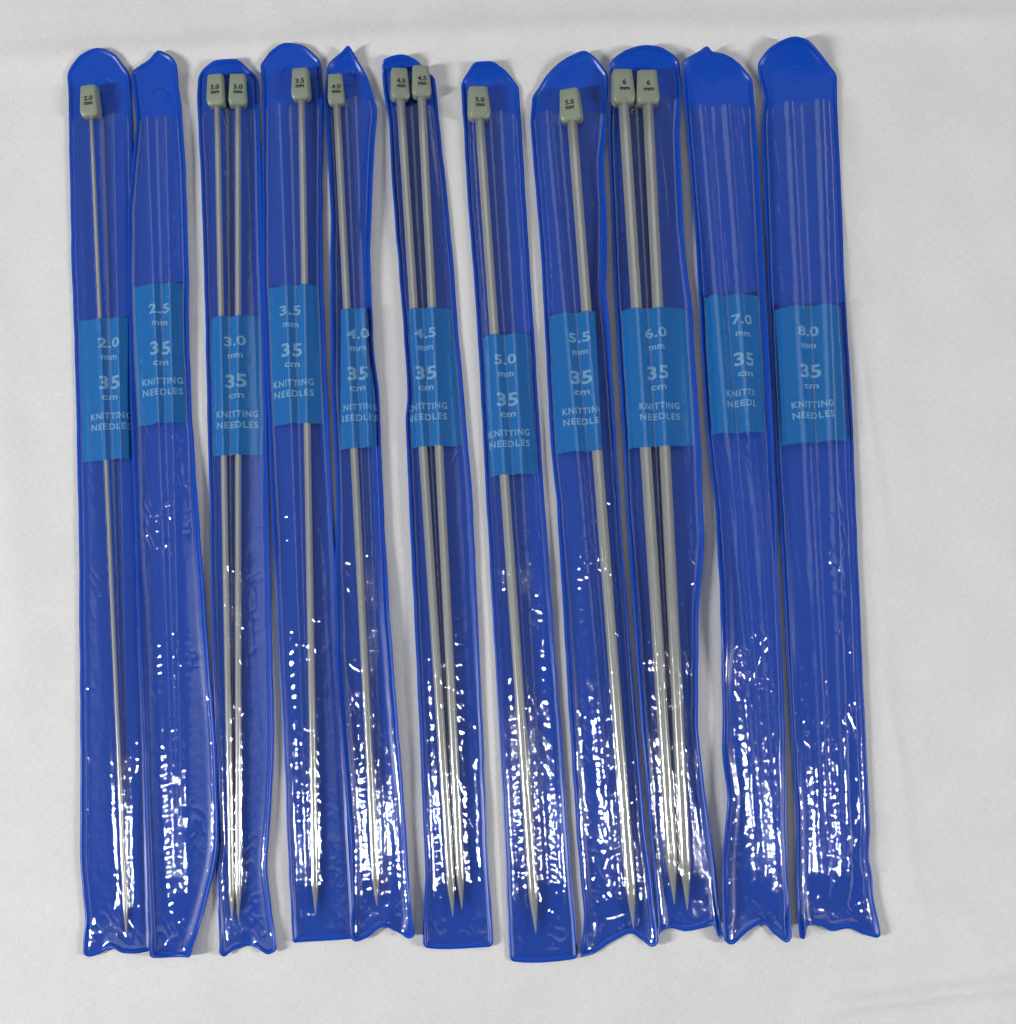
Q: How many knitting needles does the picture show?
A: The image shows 11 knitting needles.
